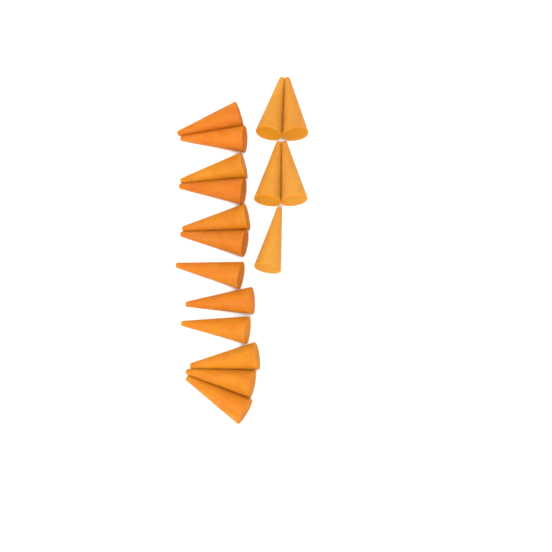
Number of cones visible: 17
